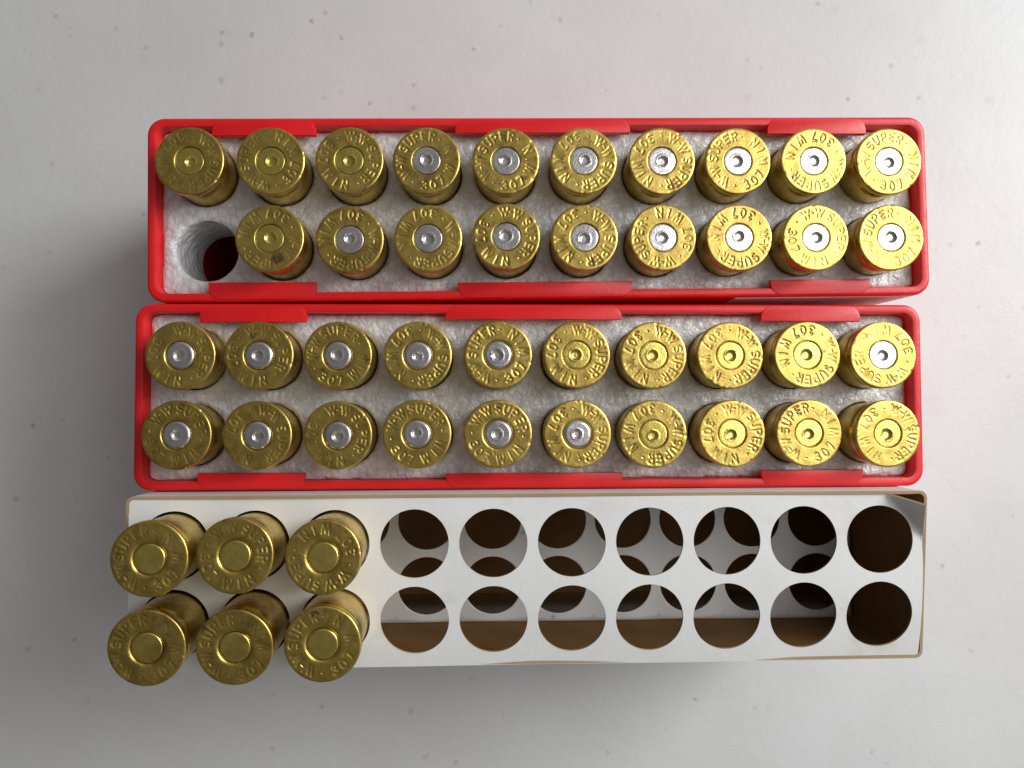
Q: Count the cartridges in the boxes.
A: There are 45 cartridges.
